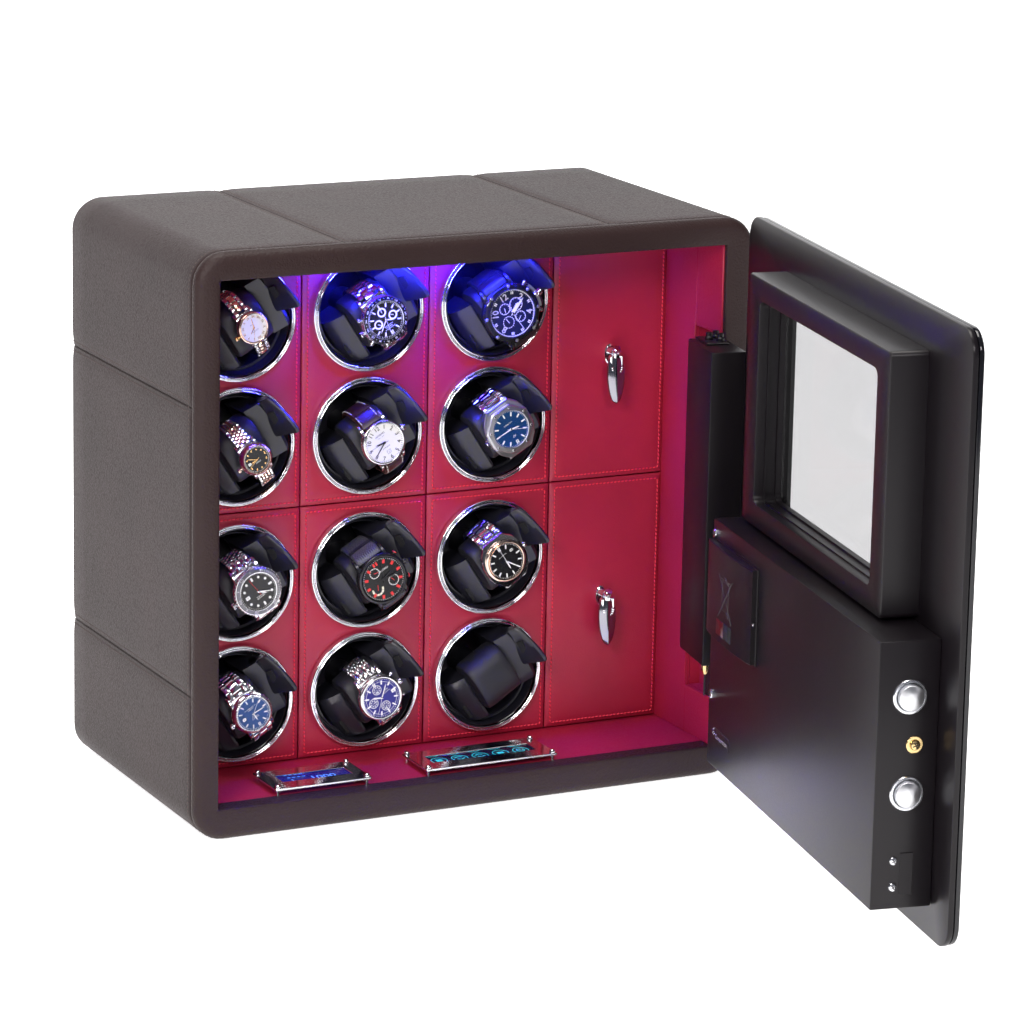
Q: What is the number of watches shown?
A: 11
